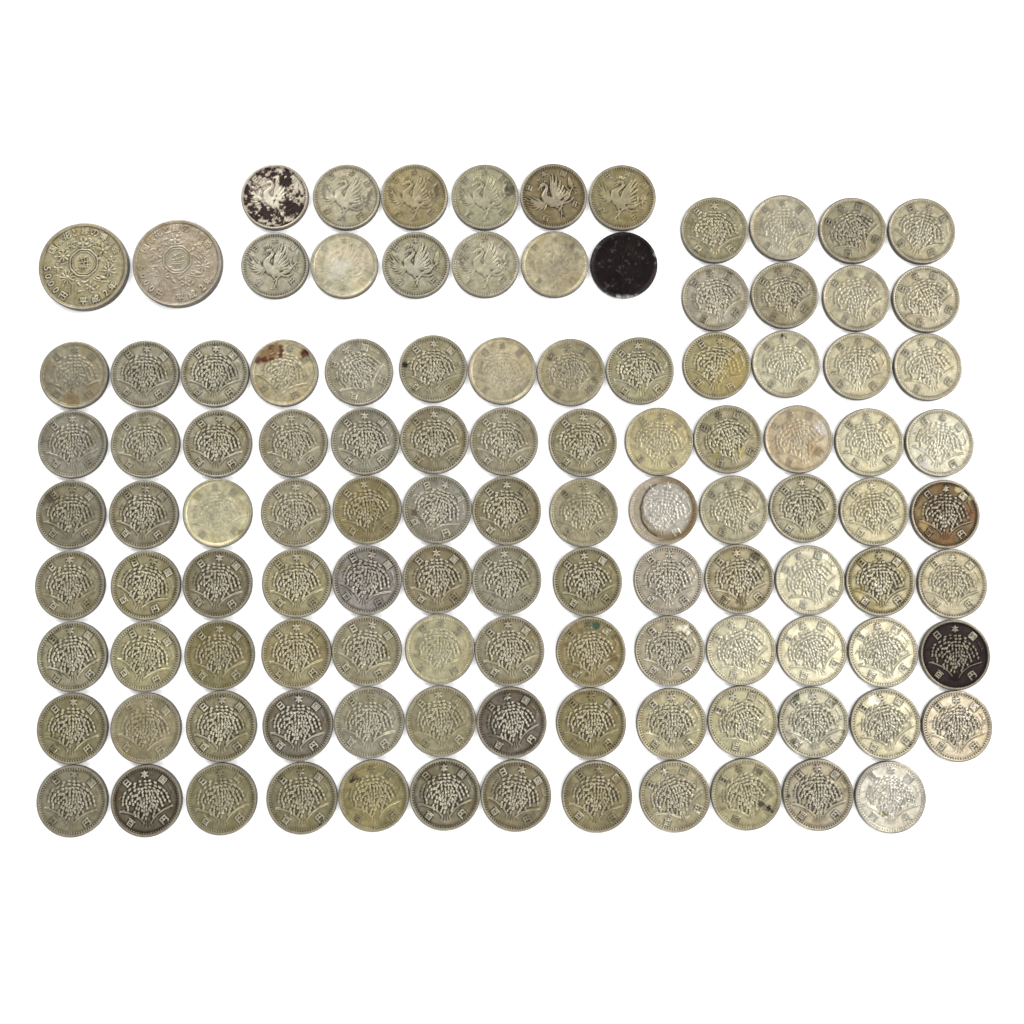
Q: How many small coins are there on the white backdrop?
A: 110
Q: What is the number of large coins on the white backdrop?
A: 2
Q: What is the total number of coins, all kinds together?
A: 112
